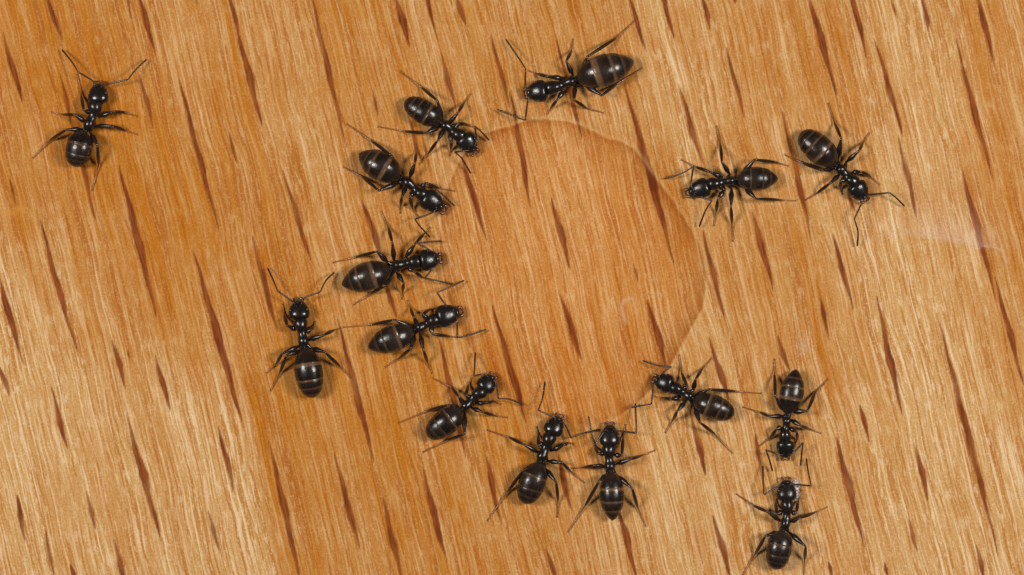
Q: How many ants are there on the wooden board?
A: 15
